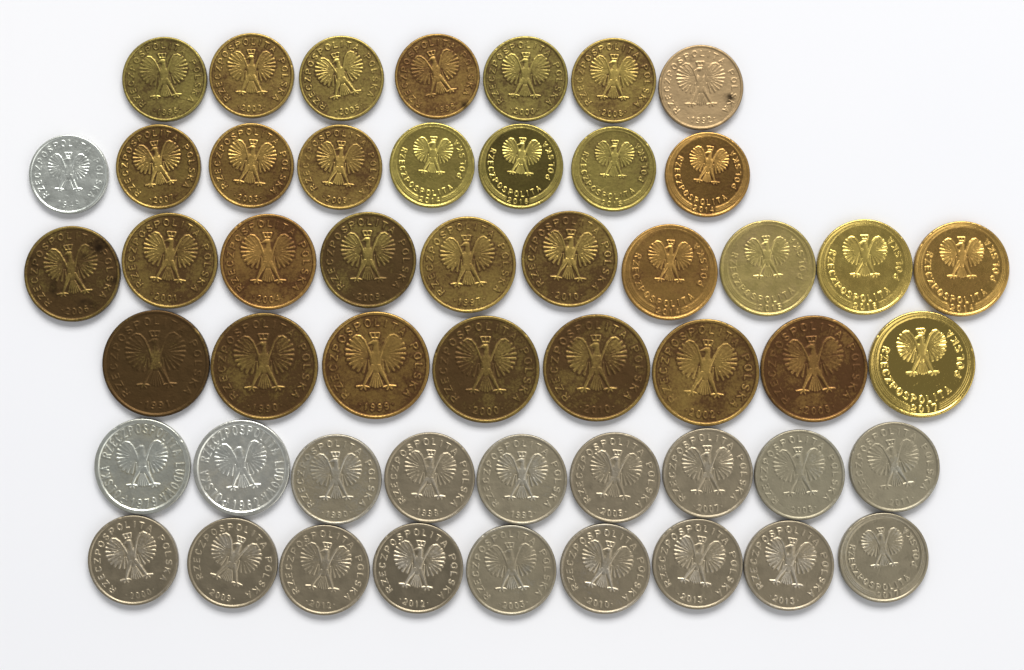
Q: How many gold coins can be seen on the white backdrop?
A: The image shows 32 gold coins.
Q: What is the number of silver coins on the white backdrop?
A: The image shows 19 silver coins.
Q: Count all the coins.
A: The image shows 51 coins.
